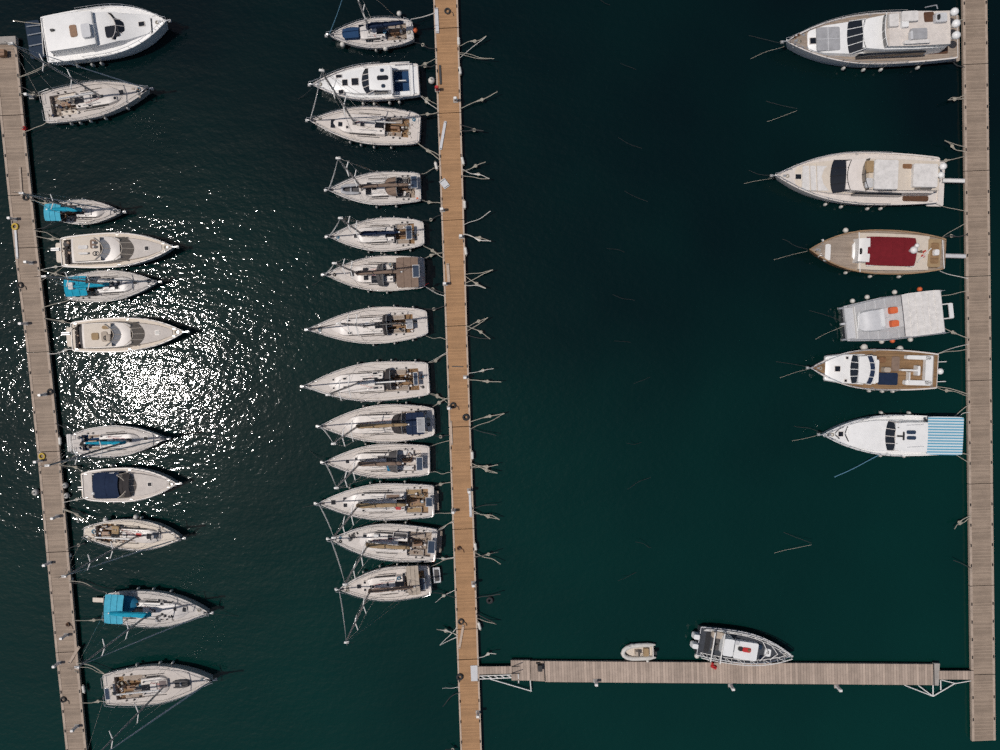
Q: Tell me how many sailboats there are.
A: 19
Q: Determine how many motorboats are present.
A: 13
